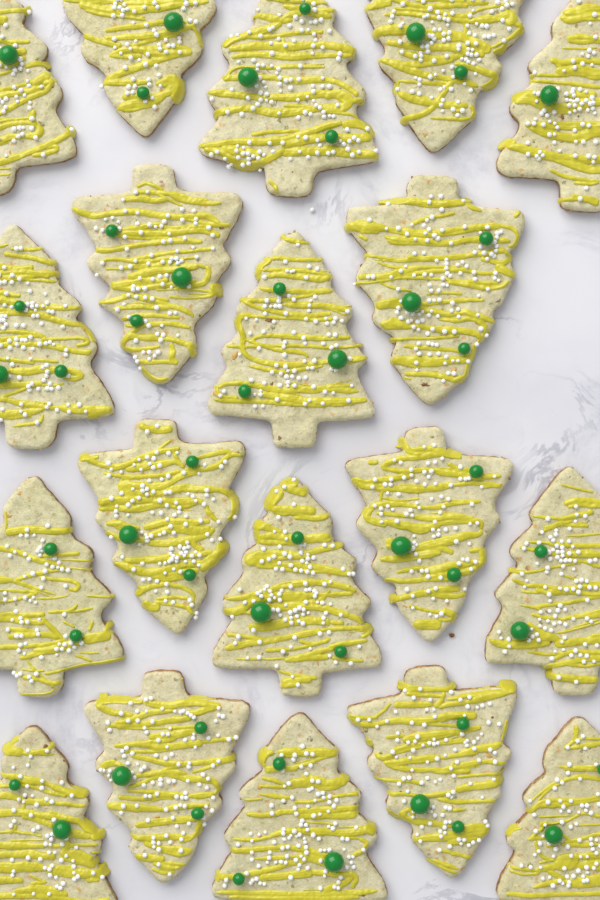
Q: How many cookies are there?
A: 19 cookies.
